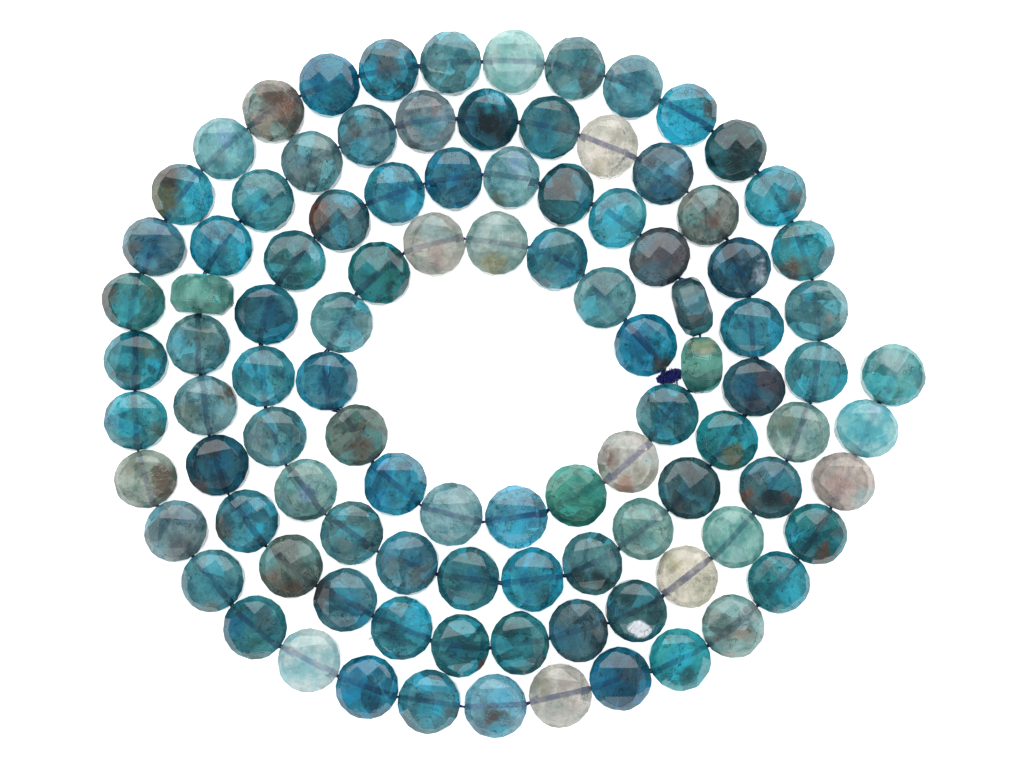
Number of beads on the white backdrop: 102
